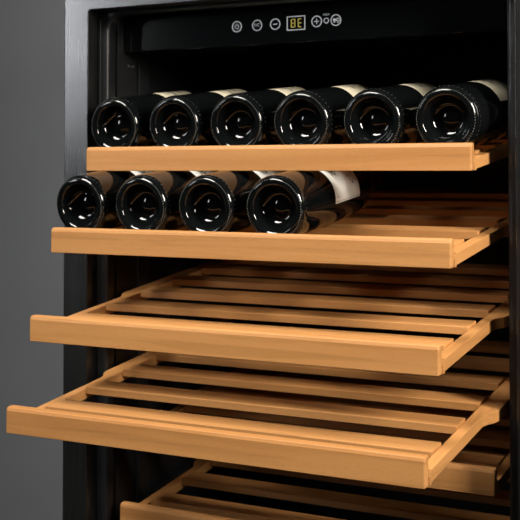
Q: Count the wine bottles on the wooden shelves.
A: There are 10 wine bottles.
